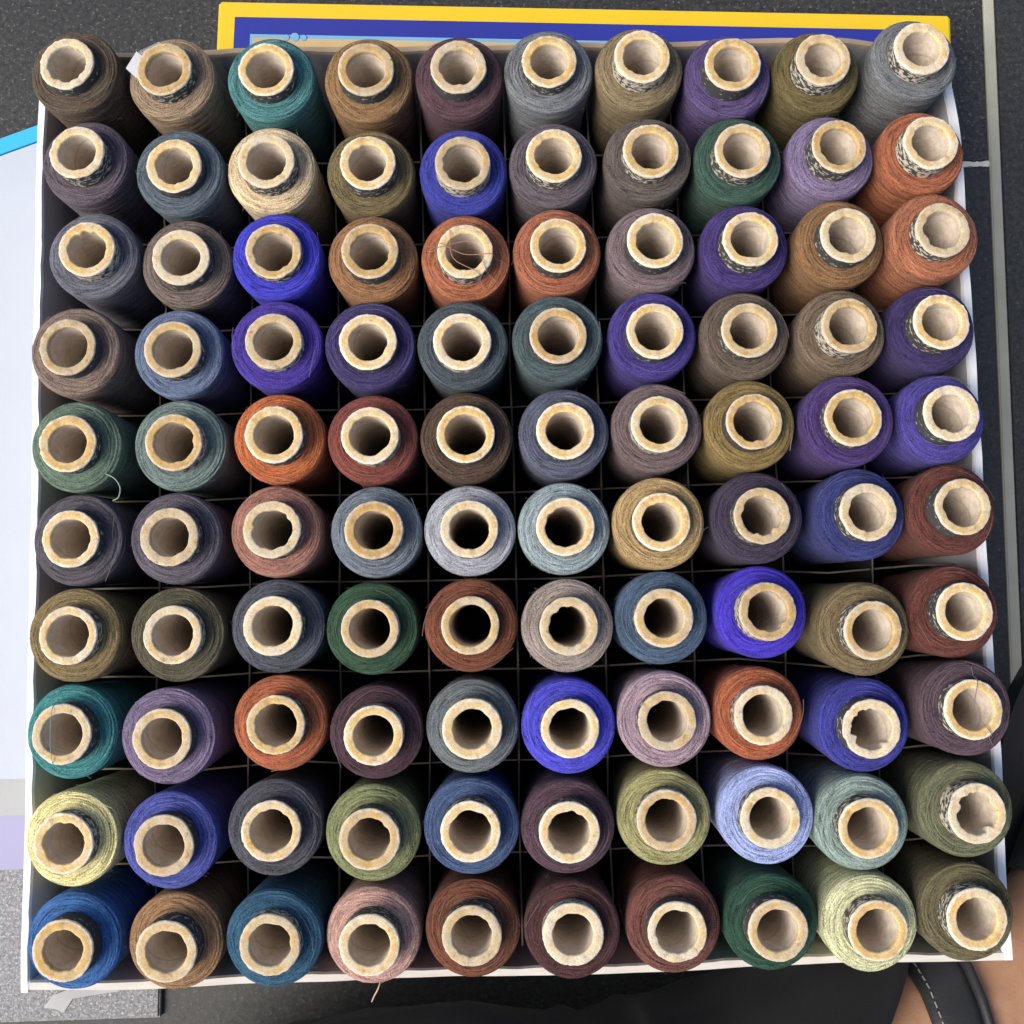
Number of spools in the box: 100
